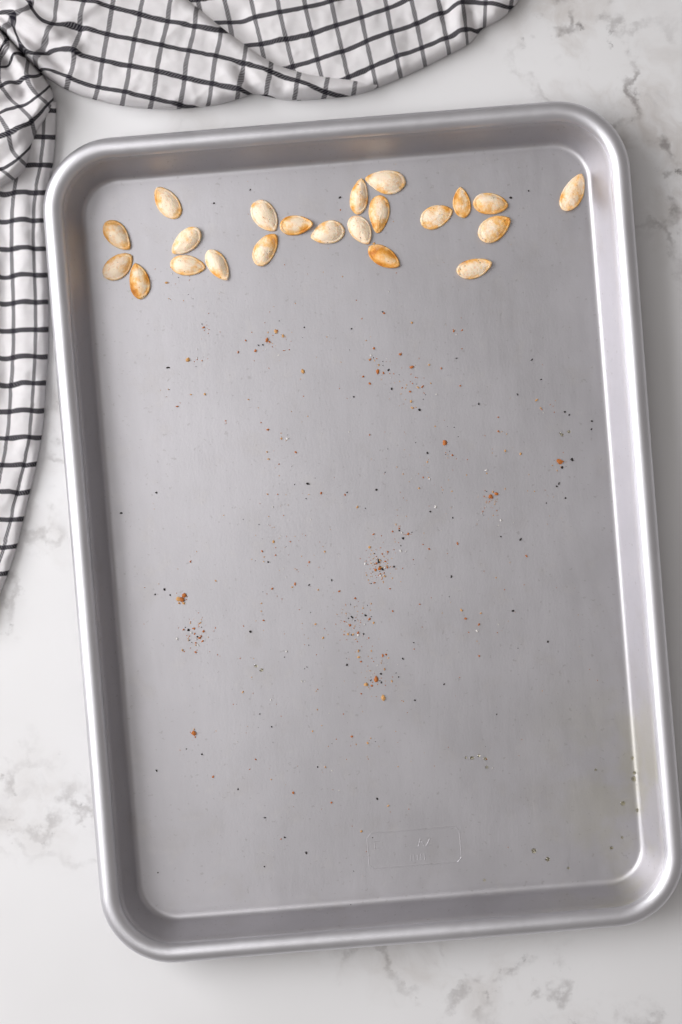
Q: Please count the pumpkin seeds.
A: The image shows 22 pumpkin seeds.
